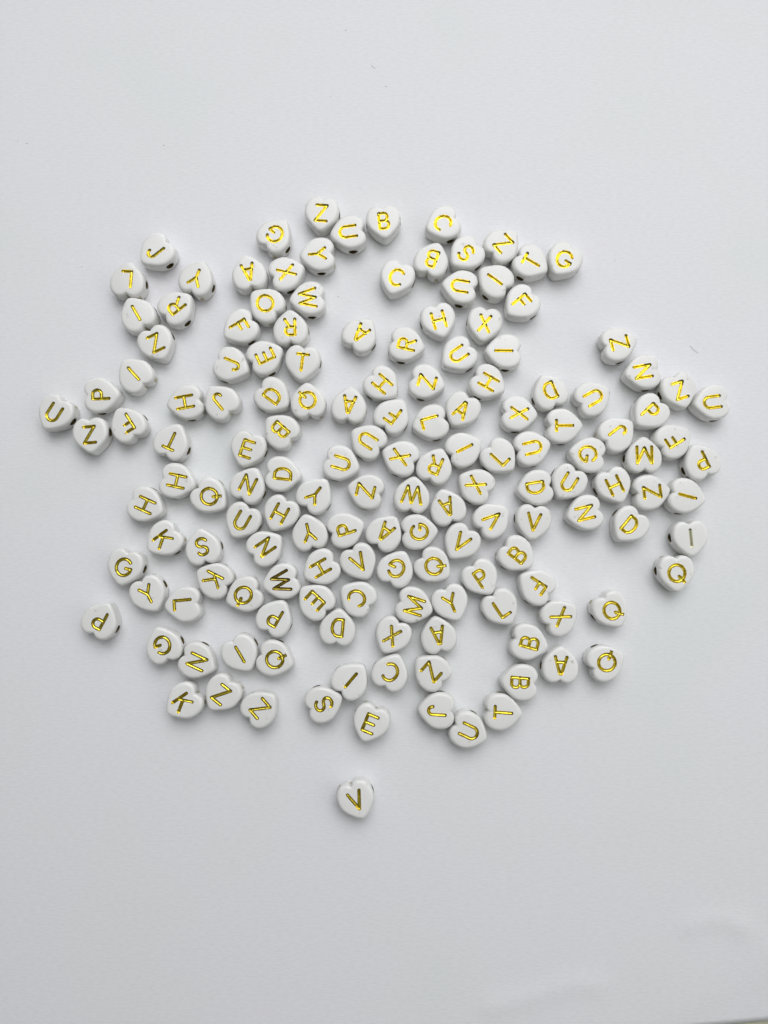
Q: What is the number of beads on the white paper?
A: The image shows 152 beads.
